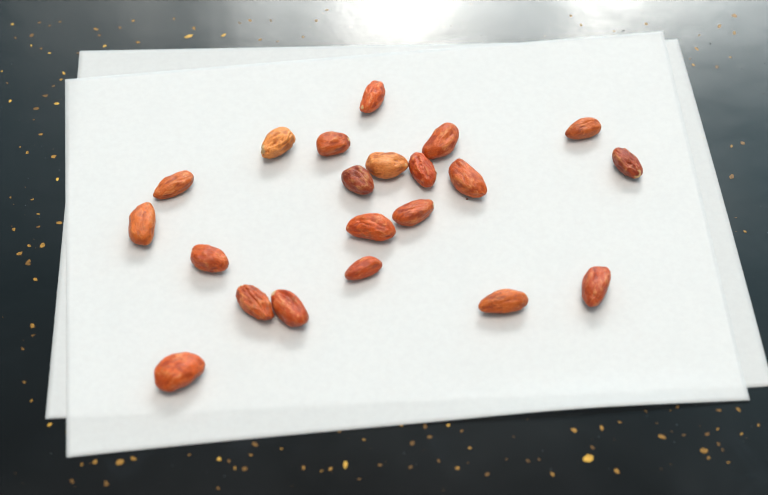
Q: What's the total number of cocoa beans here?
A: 21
